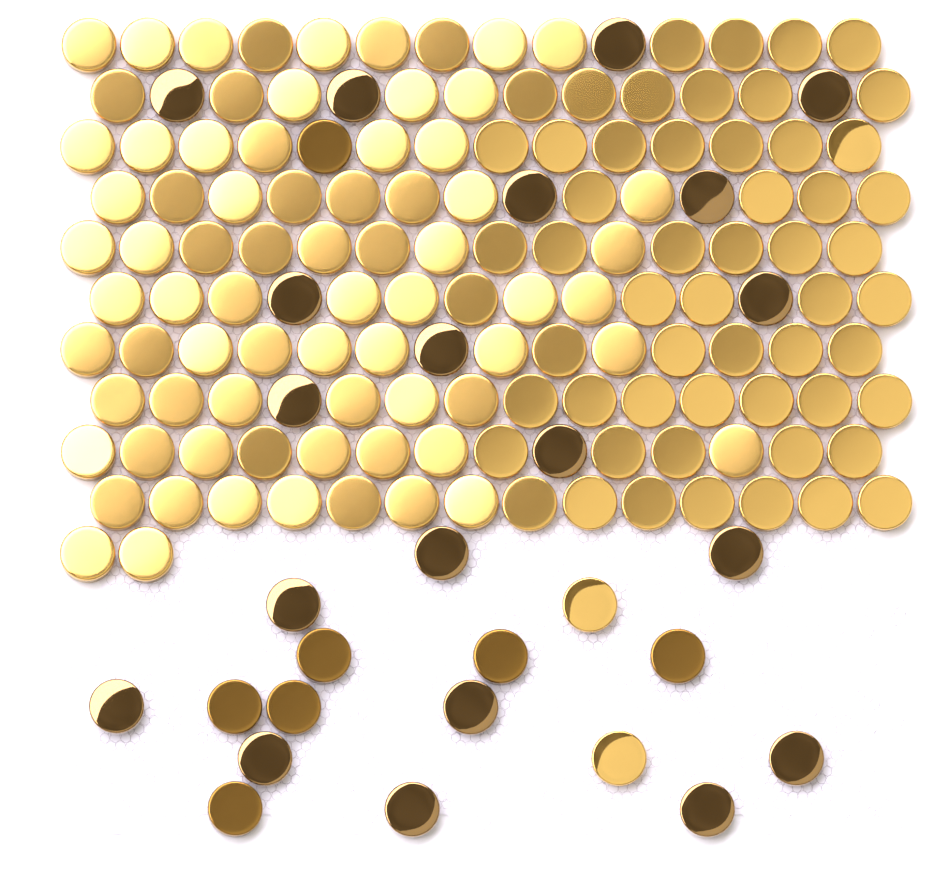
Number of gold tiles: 132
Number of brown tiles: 27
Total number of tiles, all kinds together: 159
